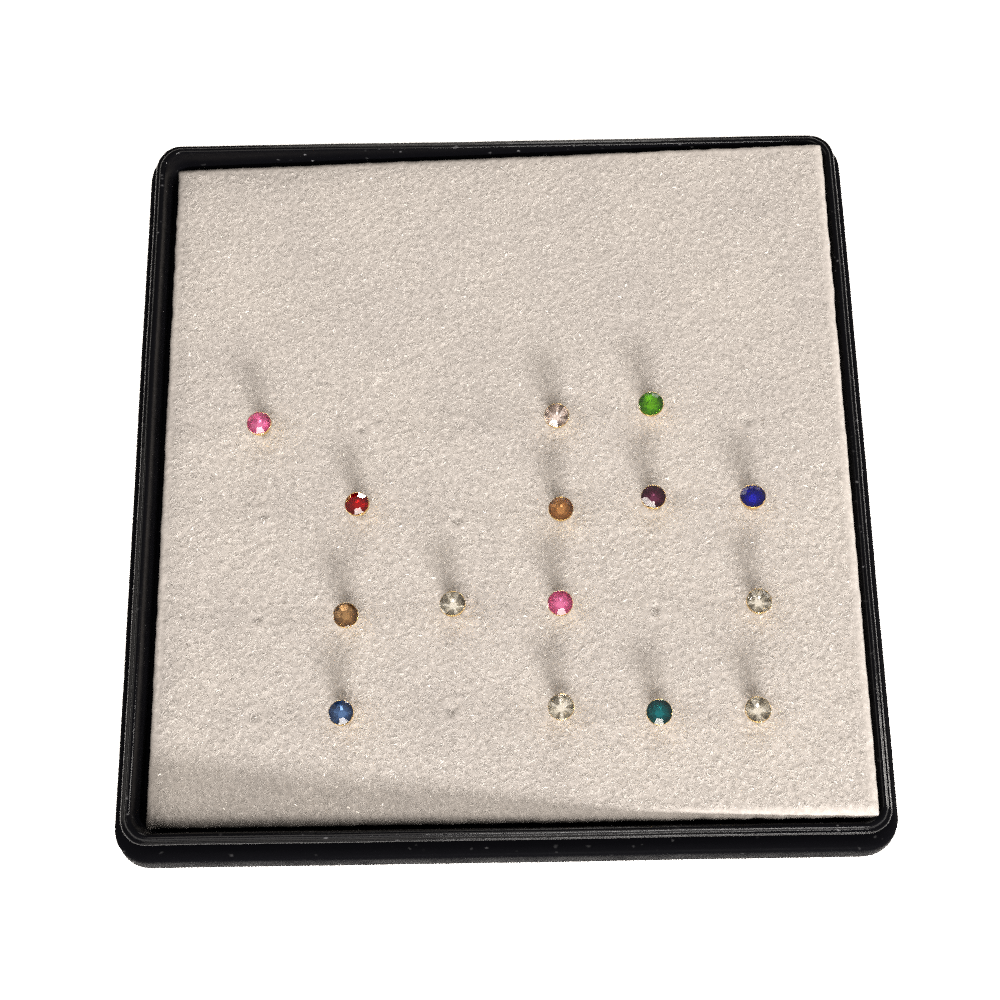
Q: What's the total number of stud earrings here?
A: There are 15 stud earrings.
